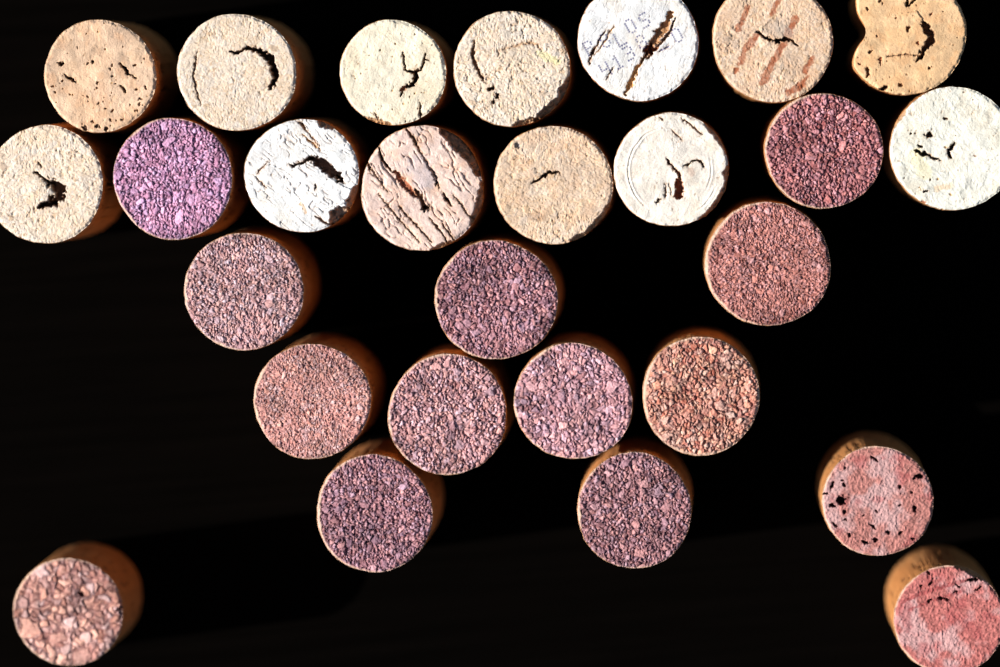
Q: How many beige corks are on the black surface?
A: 13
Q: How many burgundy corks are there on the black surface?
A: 14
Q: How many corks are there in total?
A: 27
